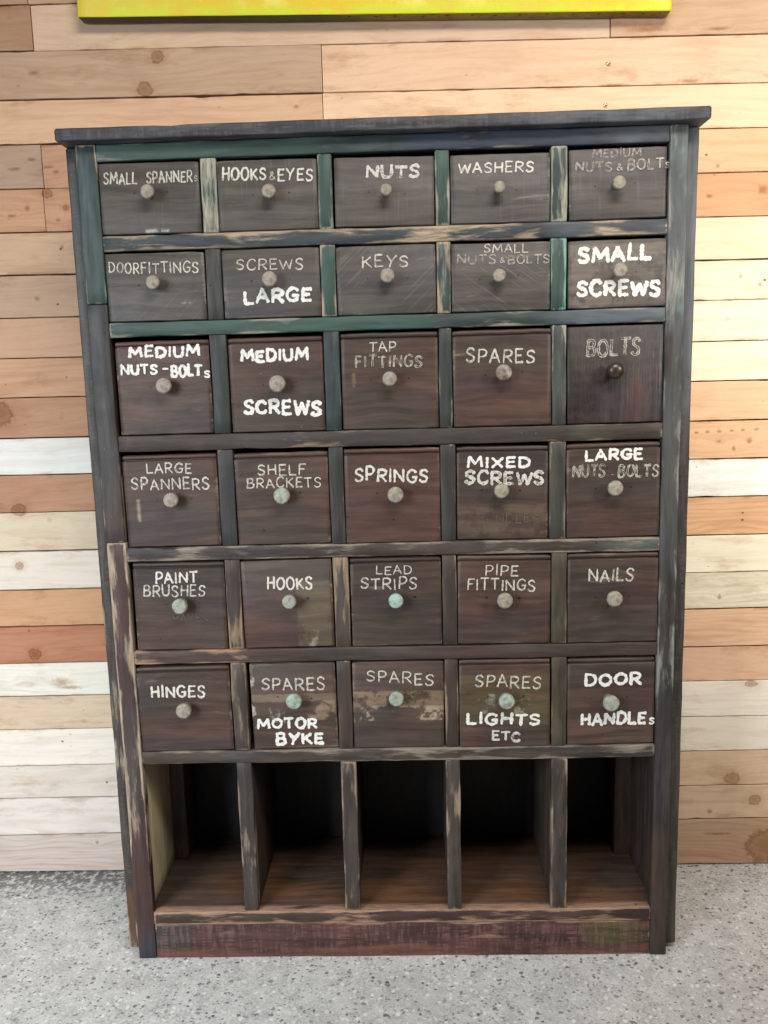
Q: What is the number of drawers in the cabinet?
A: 30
